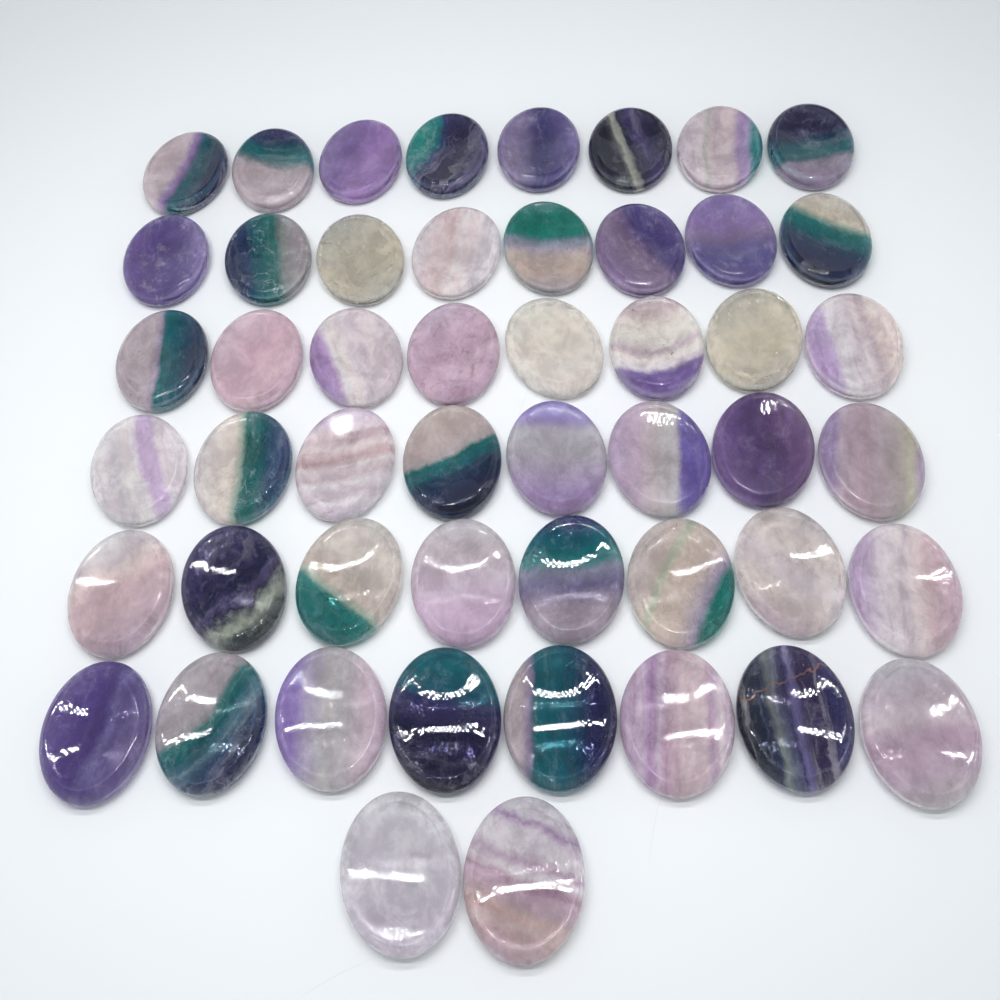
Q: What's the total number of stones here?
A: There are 50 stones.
